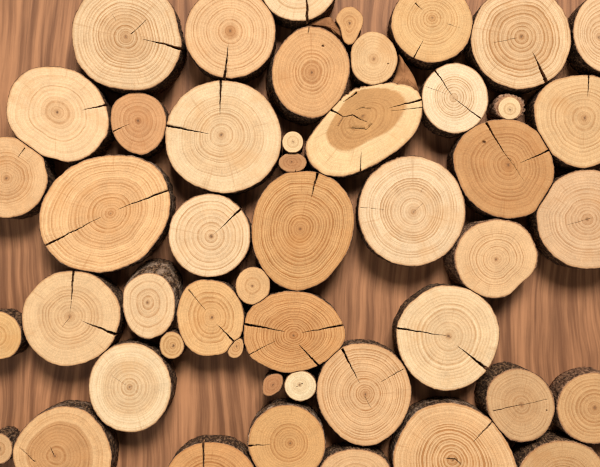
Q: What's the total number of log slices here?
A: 48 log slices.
